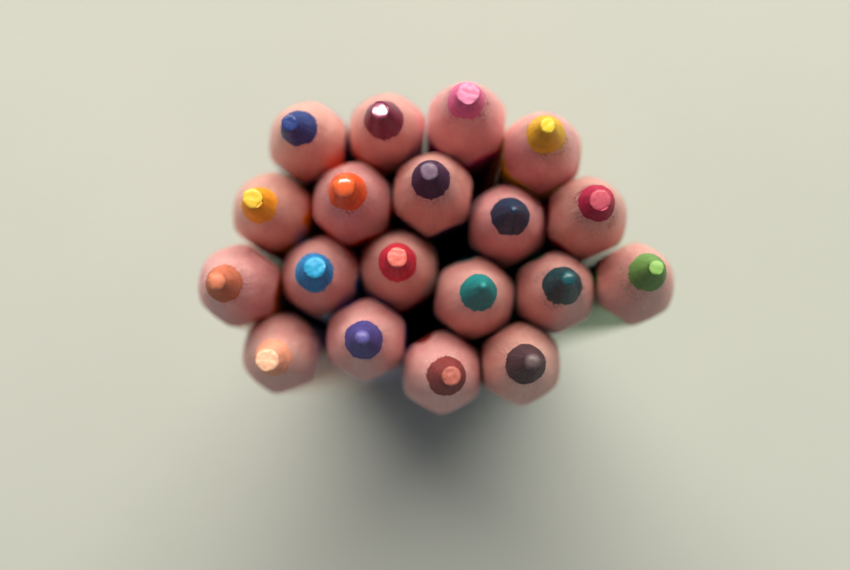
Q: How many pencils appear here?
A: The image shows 19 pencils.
